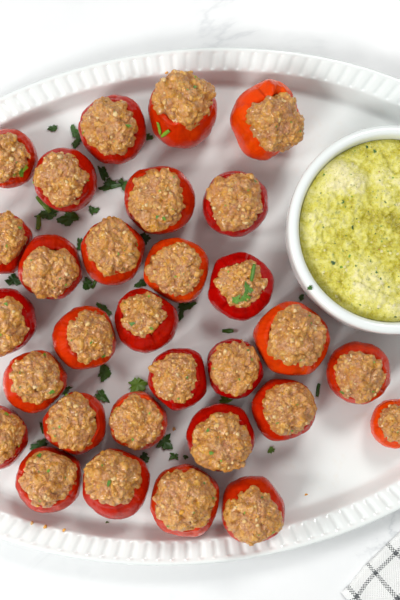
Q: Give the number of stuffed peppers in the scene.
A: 30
